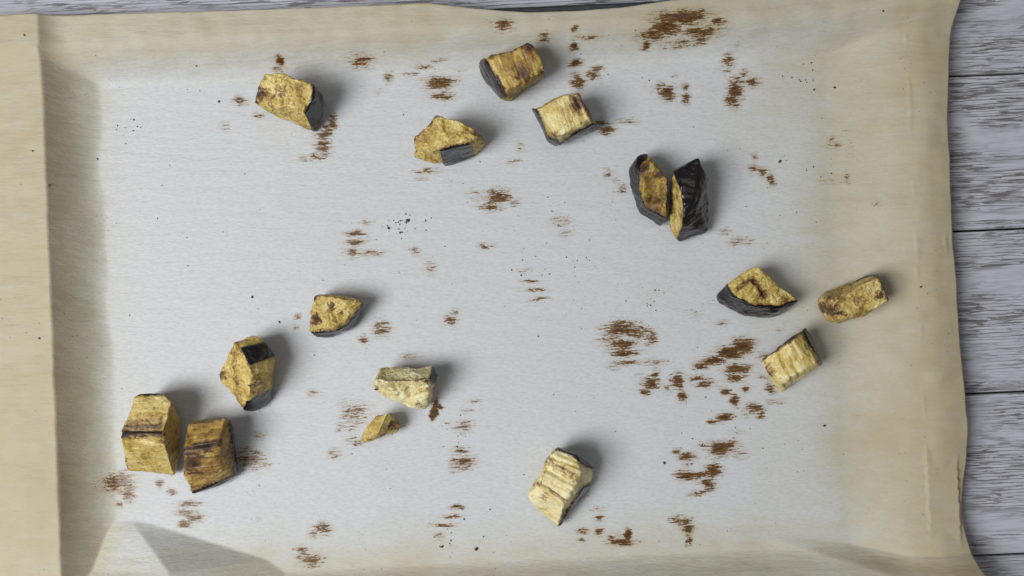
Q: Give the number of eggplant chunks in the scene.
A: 16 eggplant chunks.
